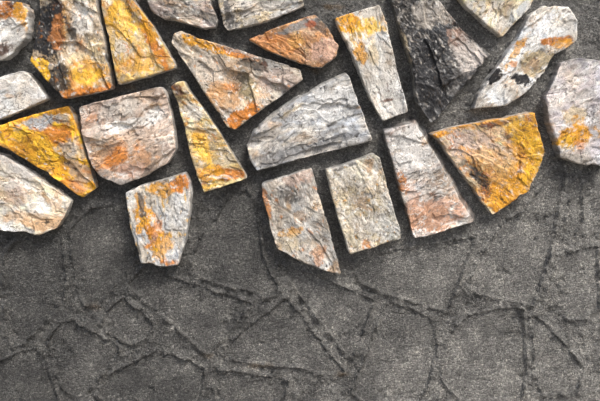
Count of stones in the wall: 23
